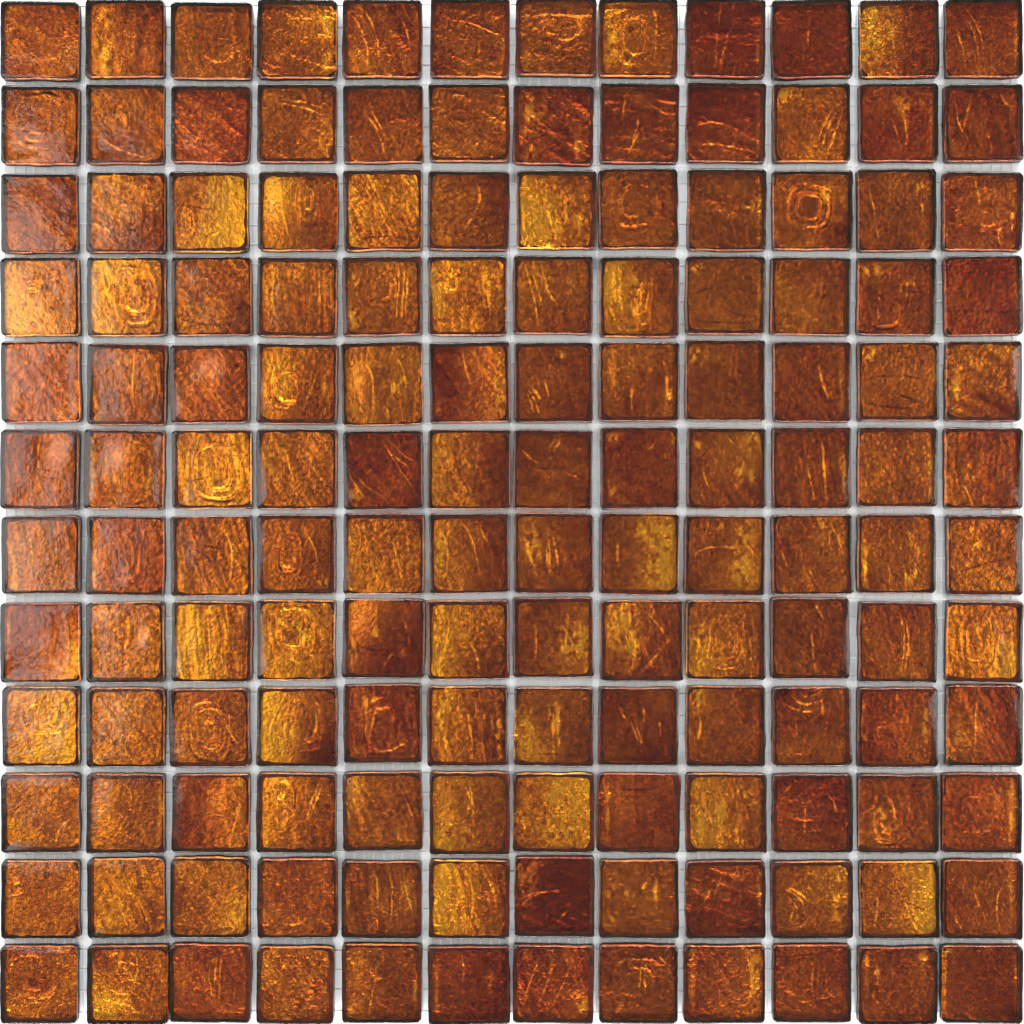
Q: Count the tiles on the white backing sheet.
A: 144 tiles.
